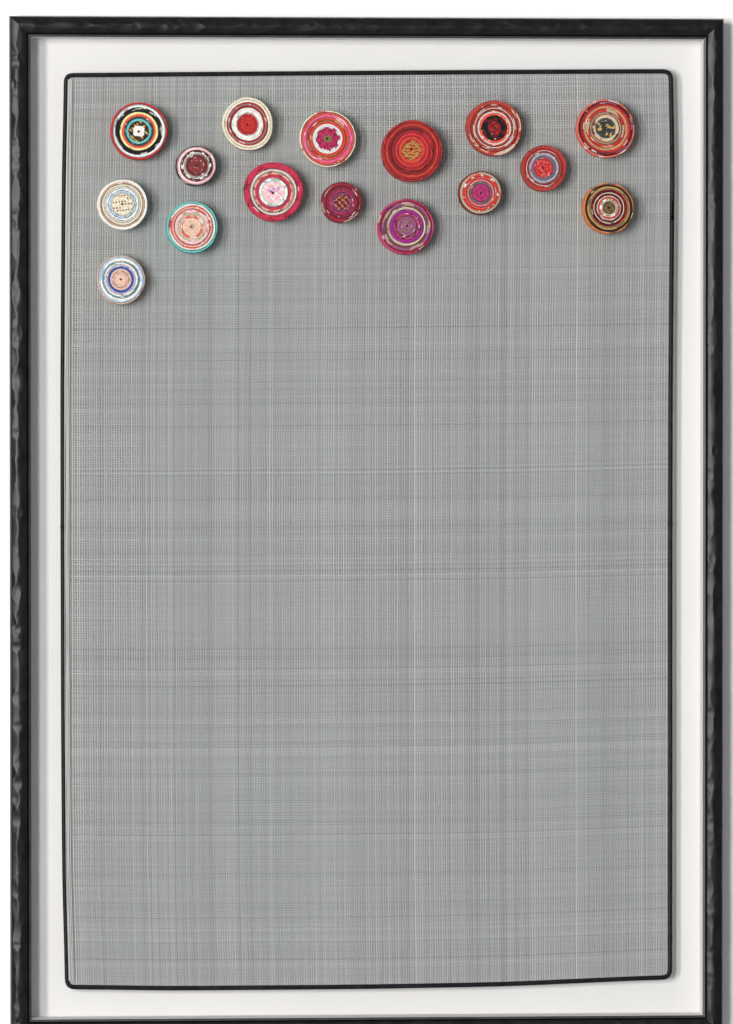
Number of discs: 16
